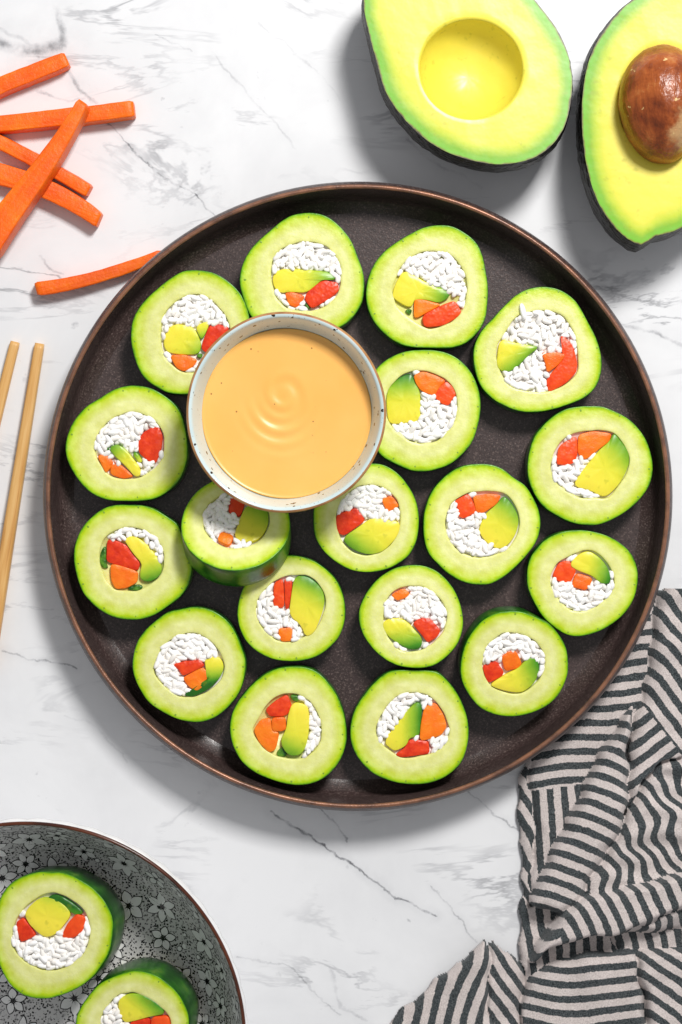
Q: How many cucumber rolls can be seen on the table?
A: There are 20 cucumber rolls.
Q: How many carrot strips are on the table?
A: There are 6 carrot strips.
